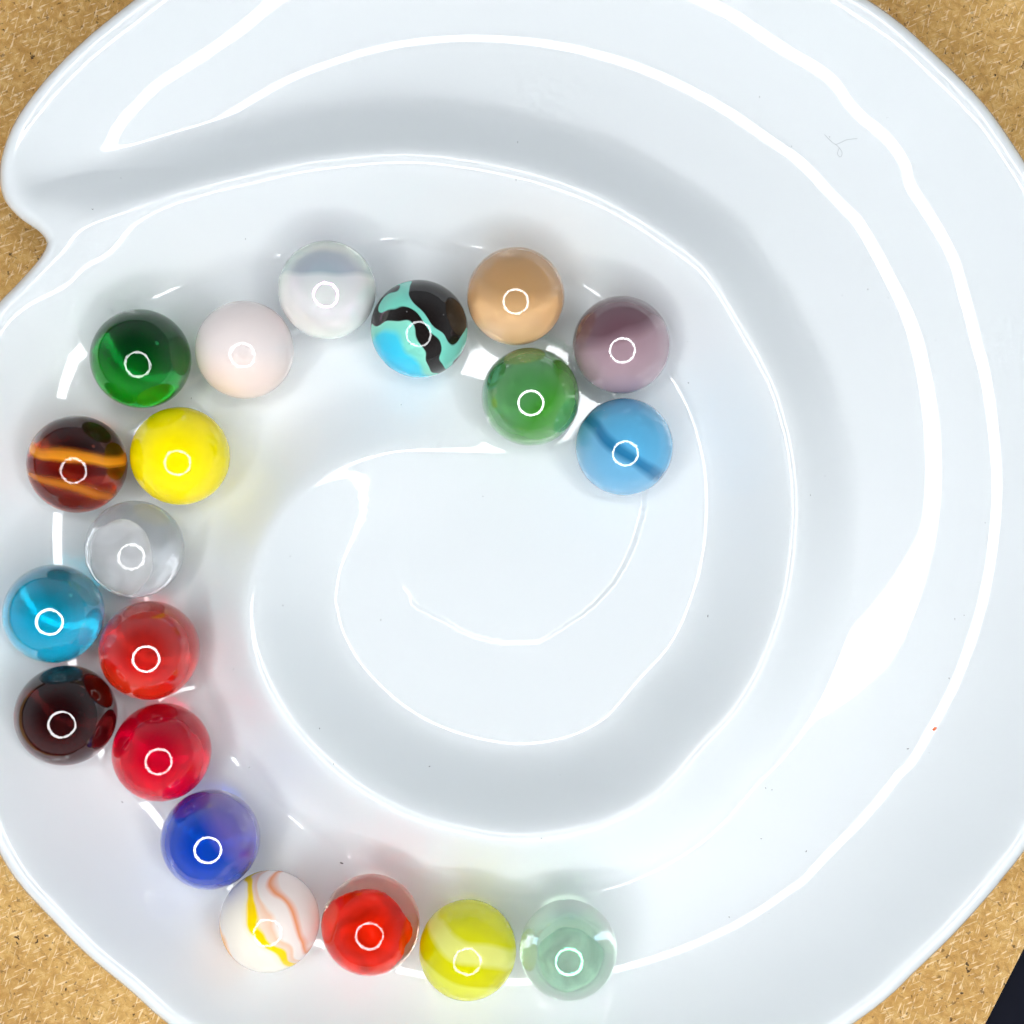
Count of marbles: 20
